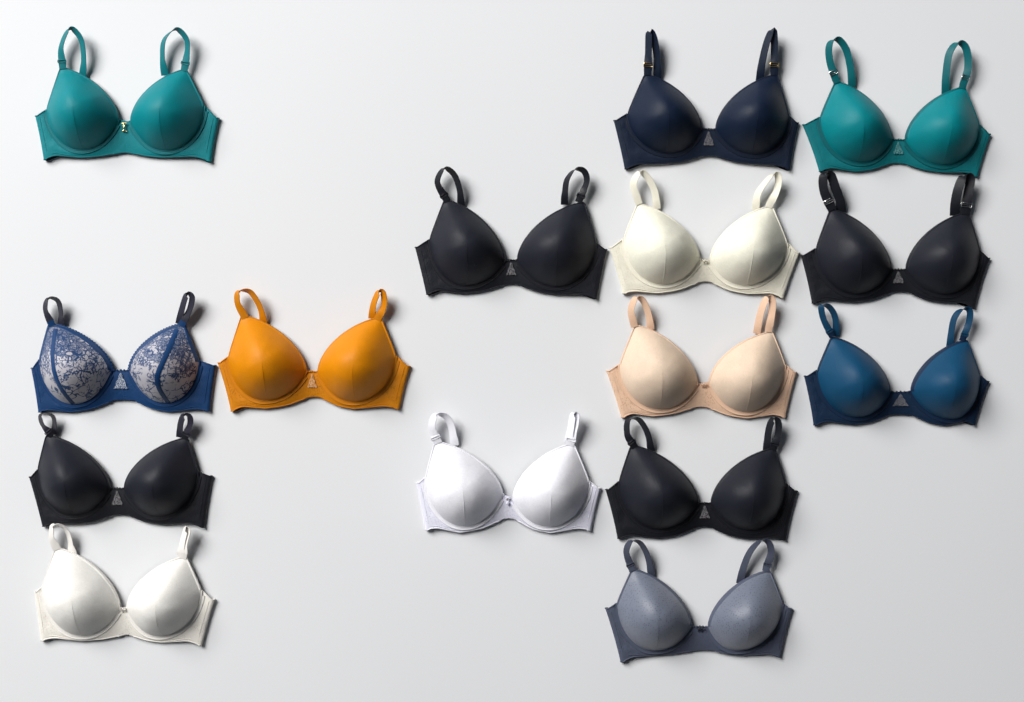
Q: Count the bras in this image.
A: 15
